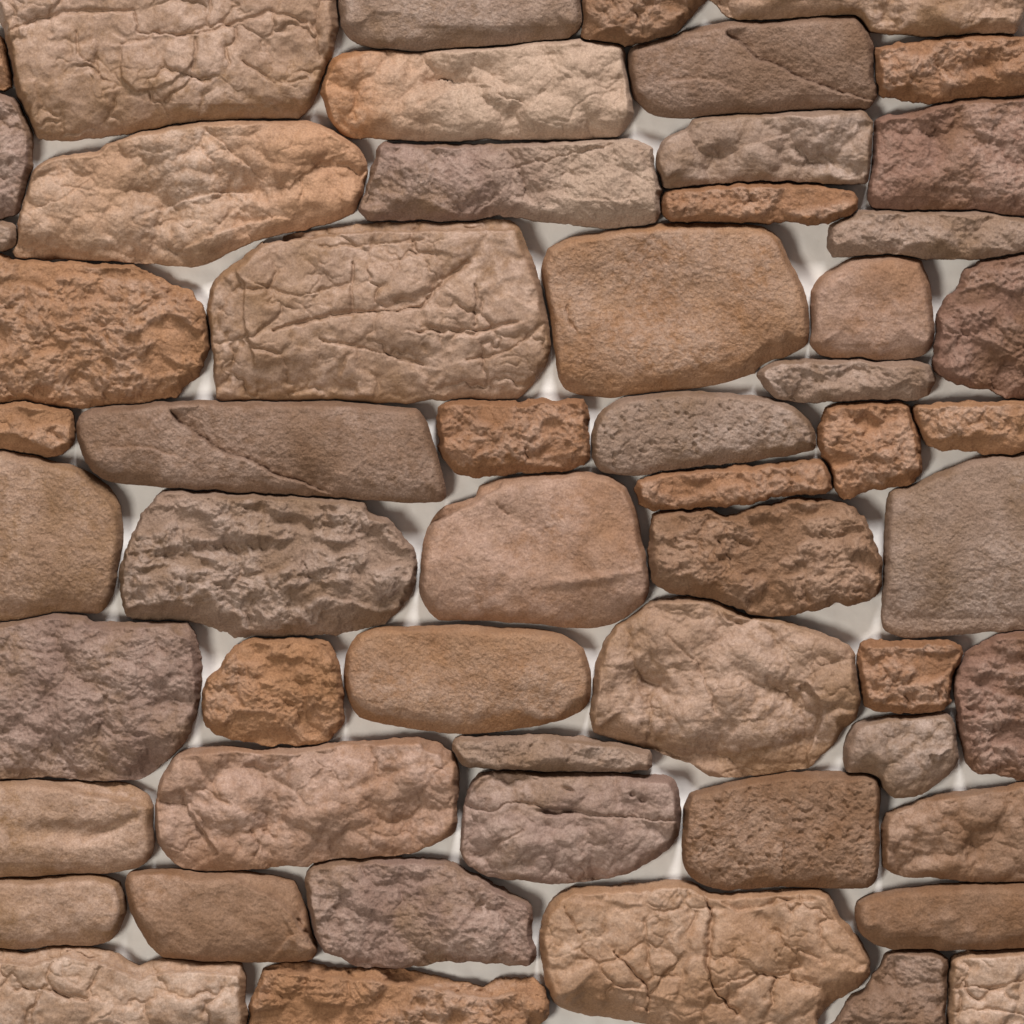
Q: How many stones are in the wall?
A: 56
